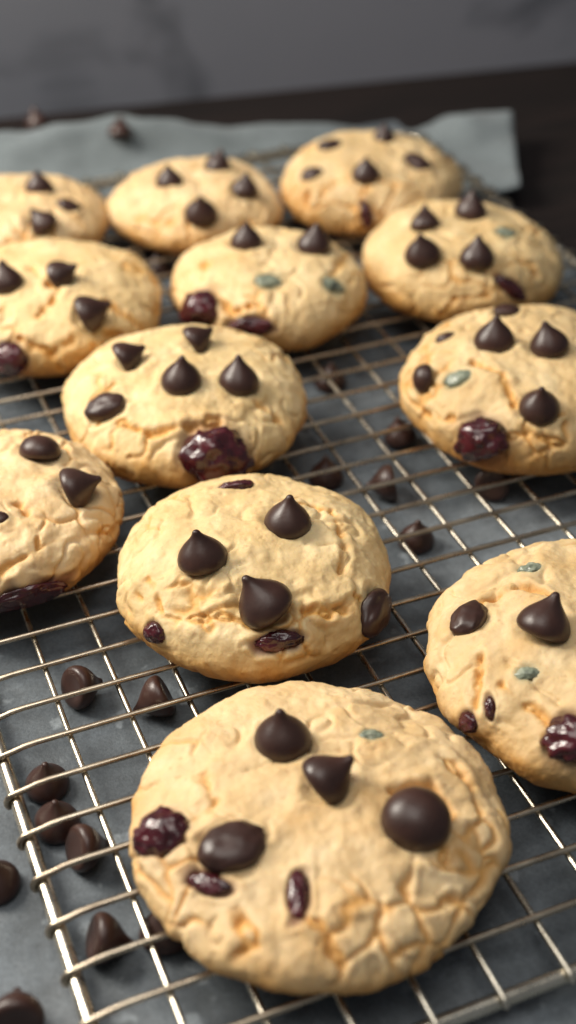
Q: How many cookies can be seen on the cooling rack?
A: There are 12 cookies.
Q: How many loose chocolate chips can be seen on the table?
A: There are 18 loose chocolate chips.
